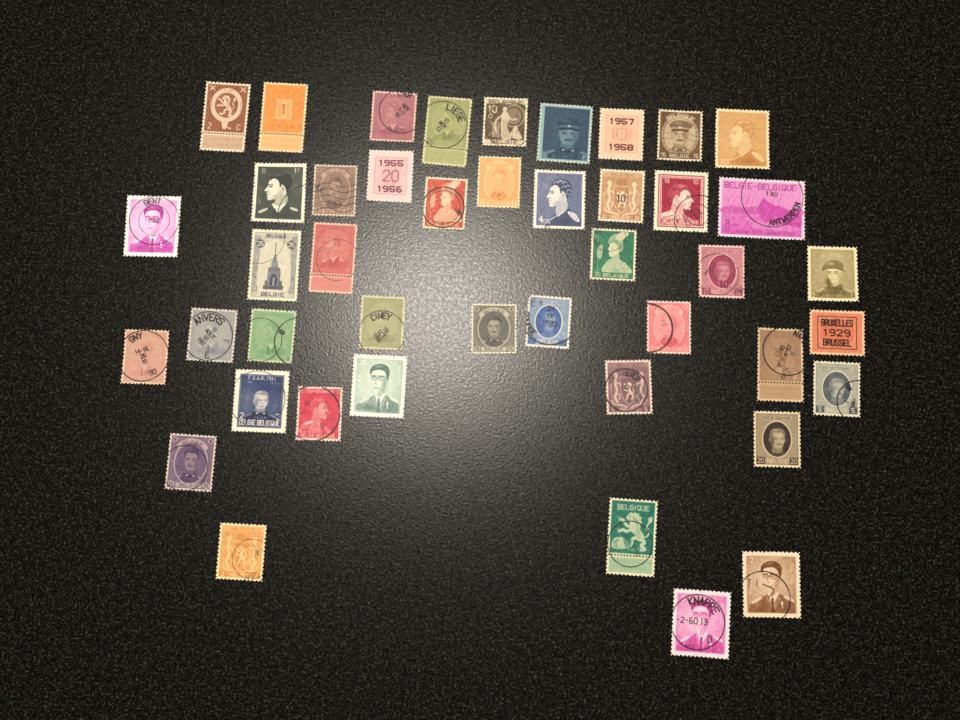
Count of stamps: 44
